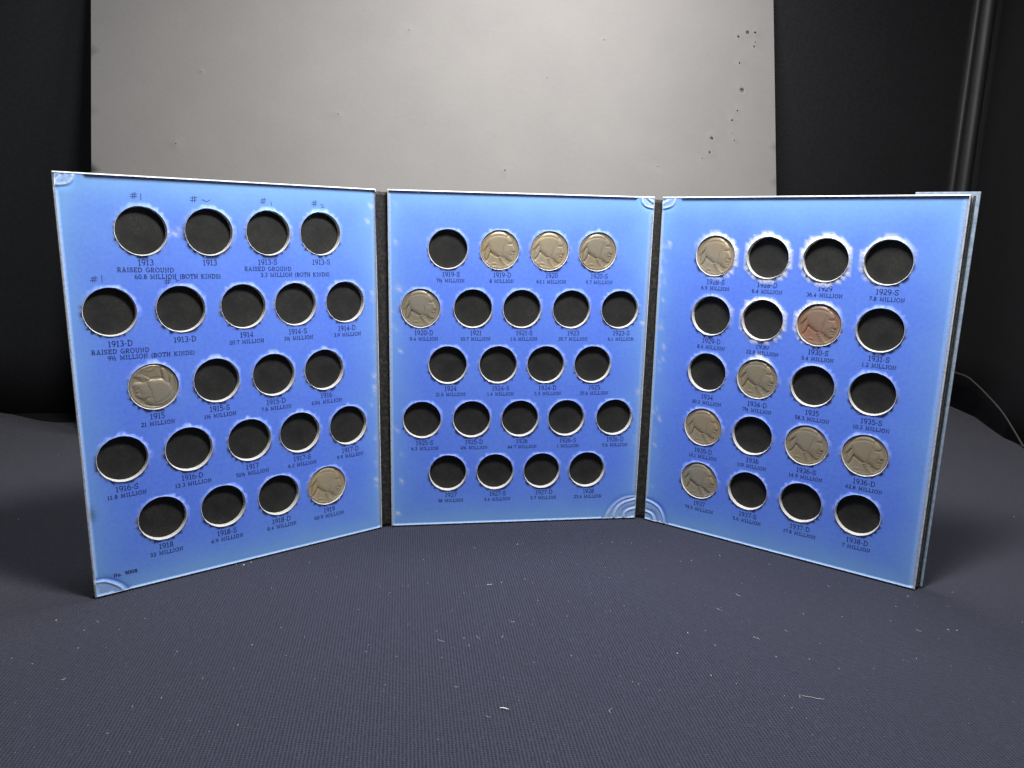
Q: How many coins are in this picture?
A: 13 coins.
